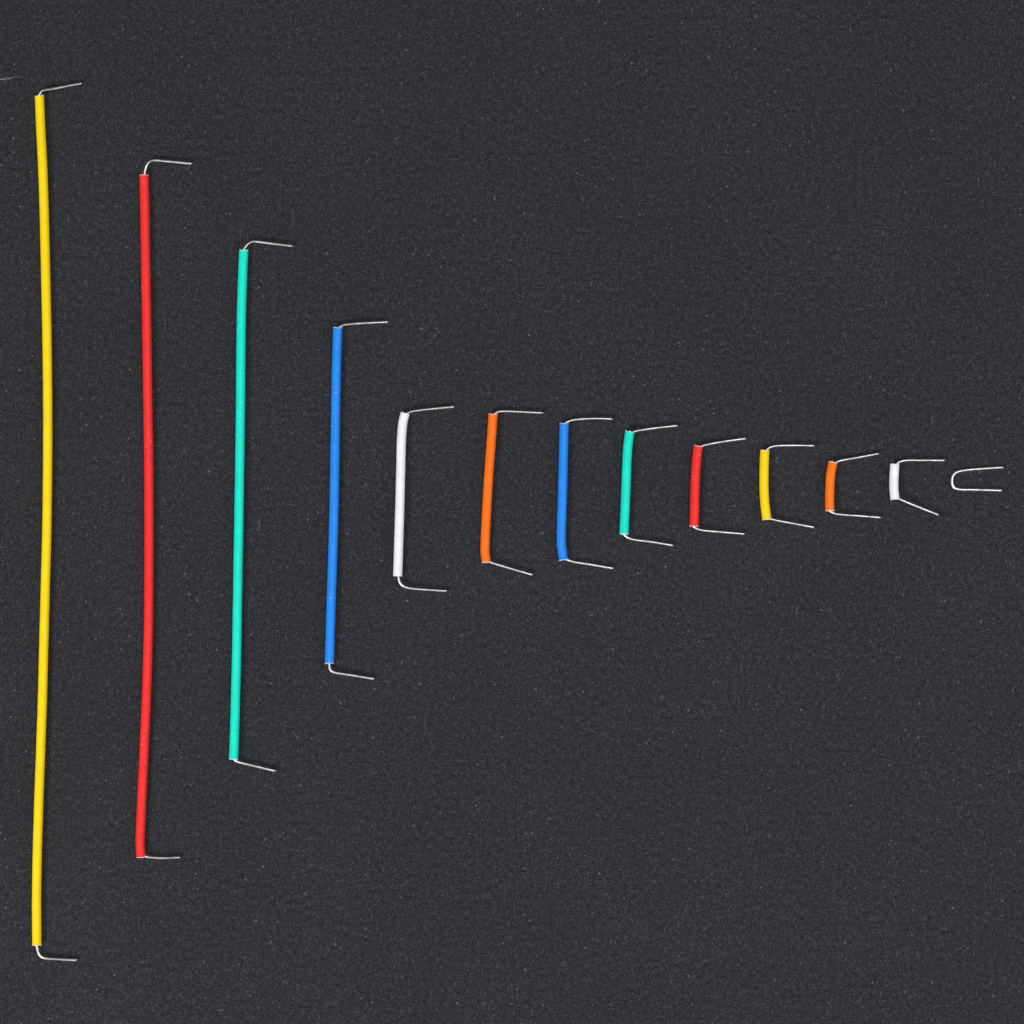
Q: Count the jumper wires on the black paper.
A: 13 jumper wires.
